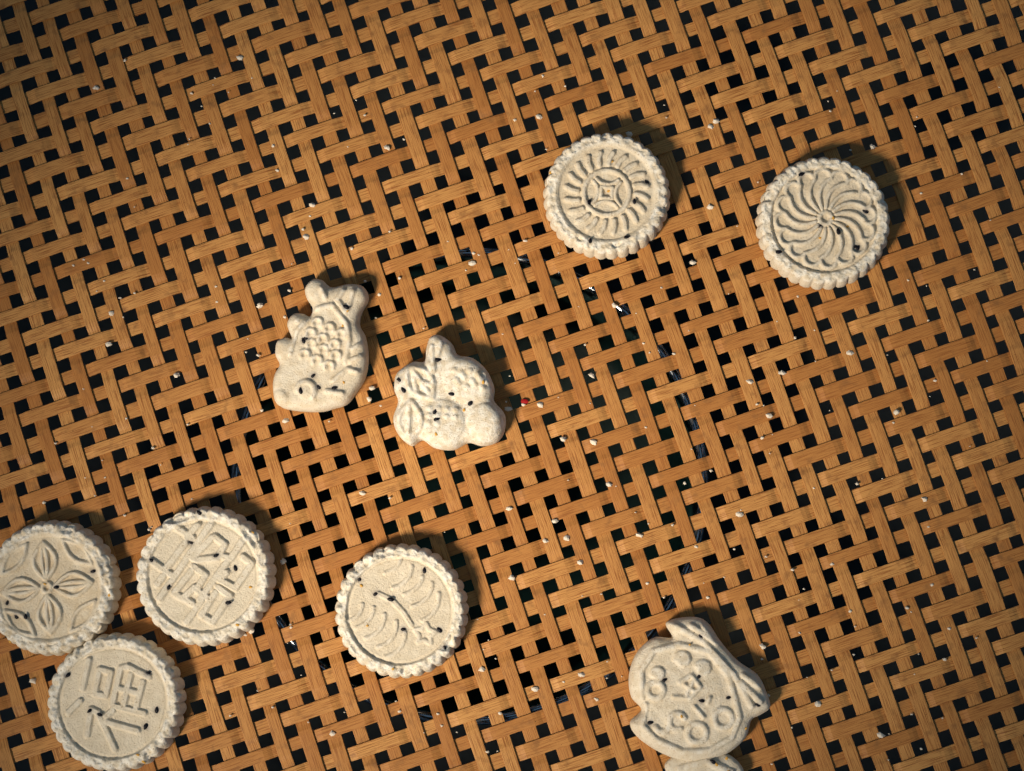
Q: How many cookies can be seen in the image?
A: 10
